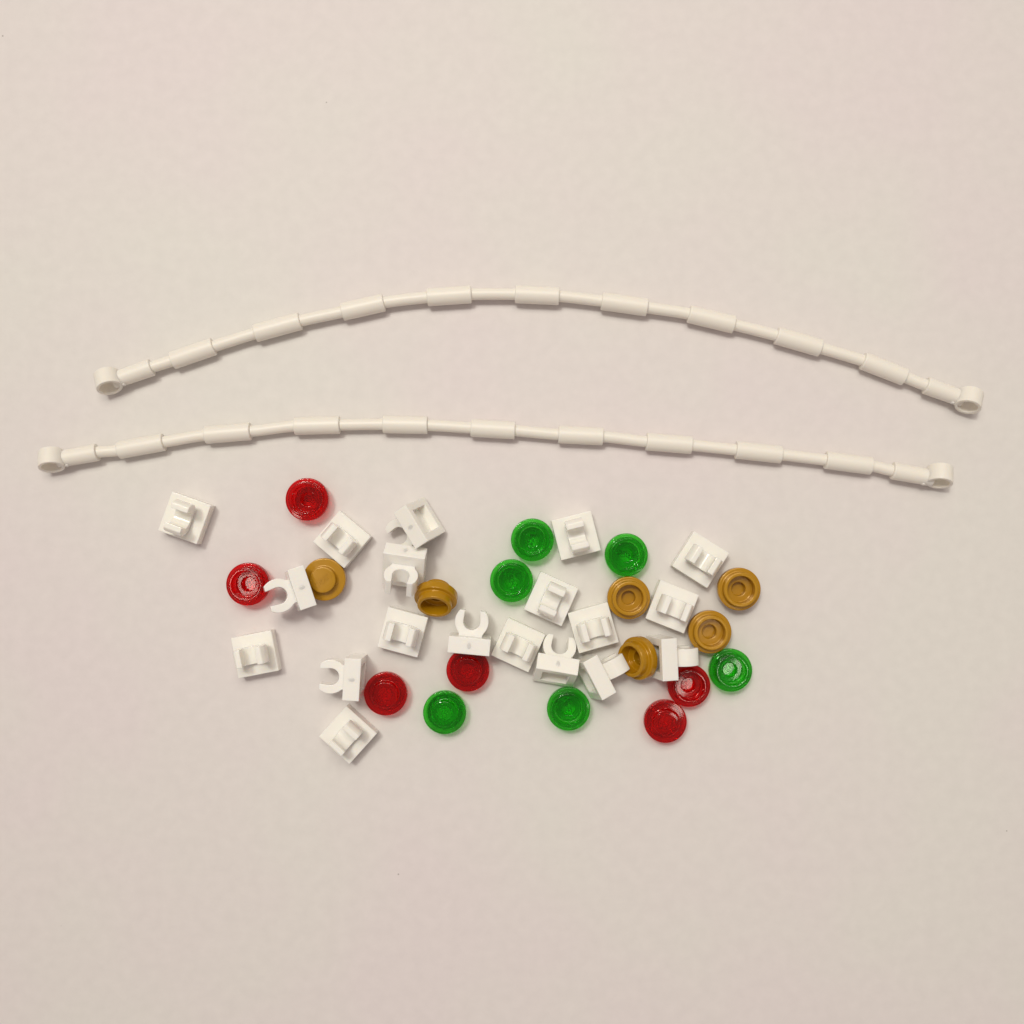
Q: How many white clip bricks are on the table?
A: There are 19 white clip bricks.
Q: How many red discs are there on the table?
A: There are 6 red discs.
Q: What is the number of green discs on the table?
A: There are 6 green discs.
